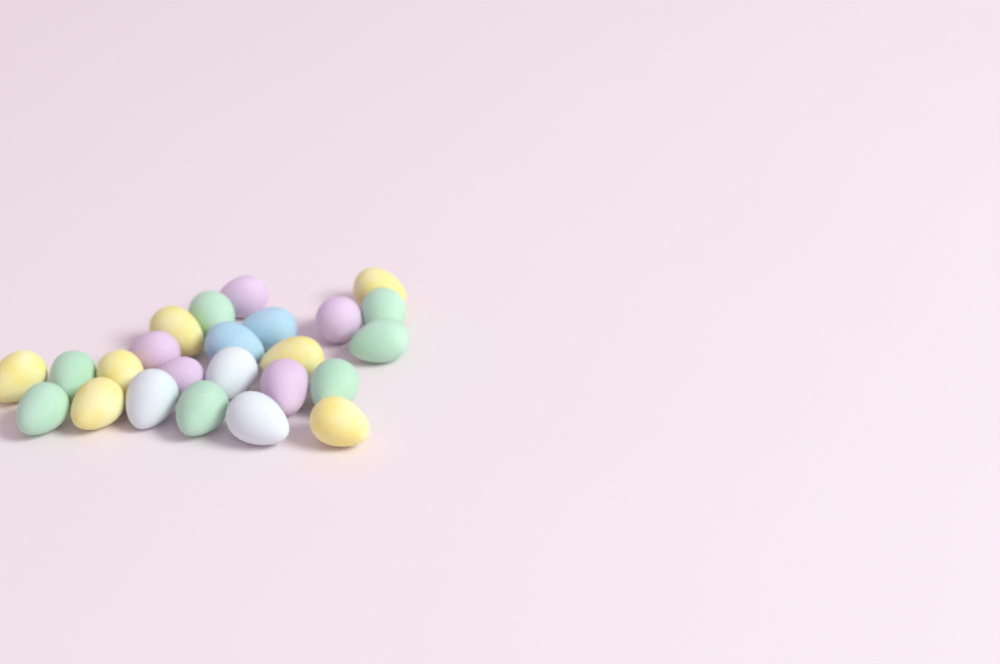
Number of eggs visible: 24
